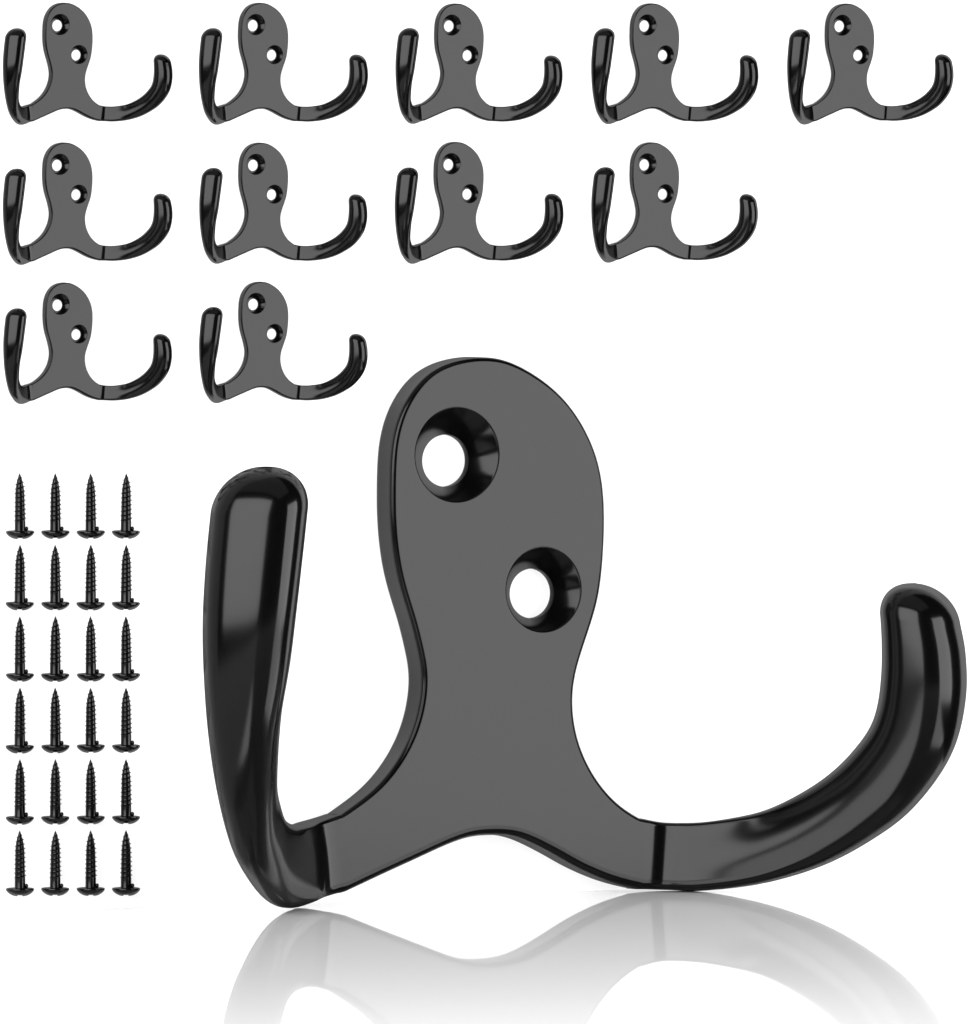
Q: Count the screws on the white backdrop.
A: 24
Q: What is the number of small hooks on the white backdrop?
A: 11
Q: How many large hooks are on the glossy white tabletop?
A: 1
